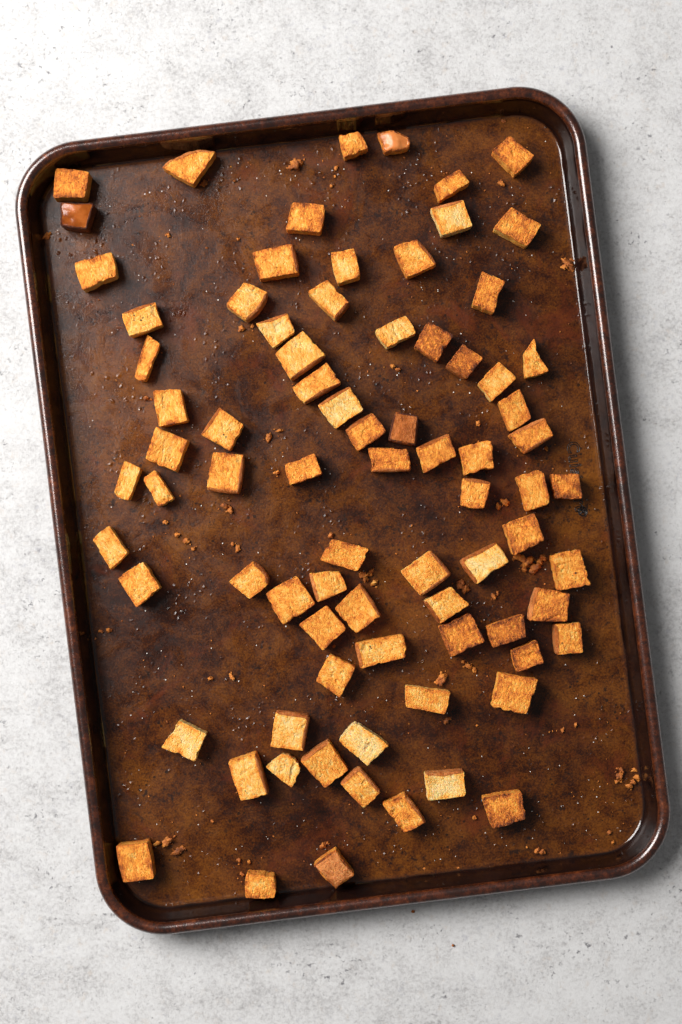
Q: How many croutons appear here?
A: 80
